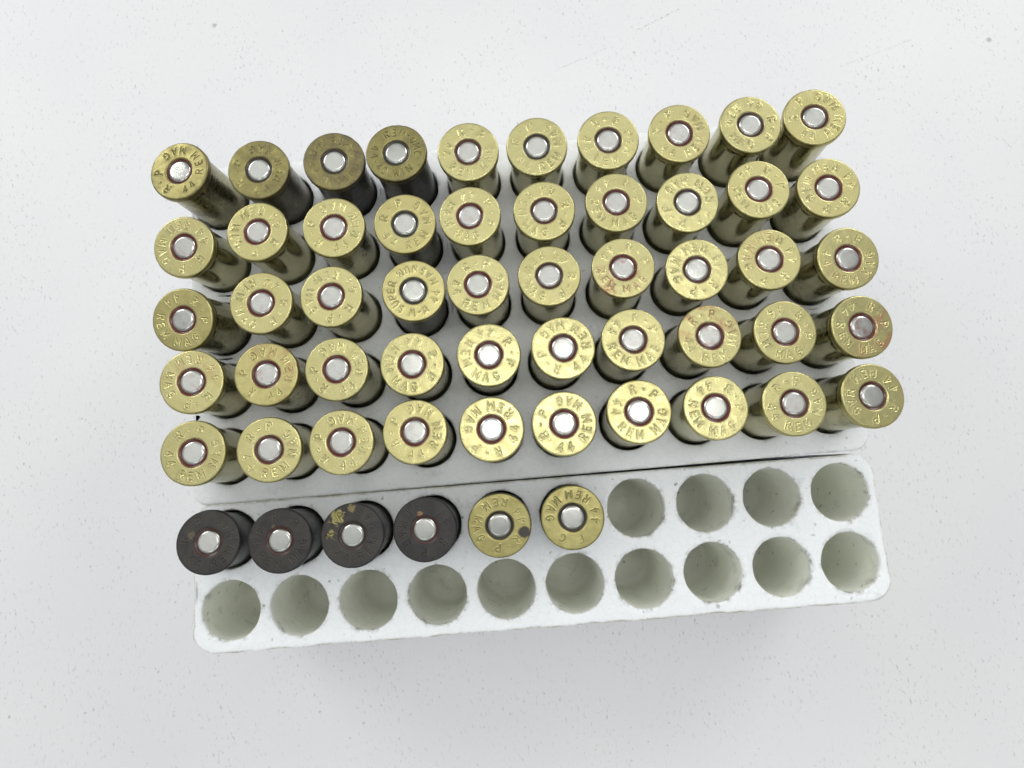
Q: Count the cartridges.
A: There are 56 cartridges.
